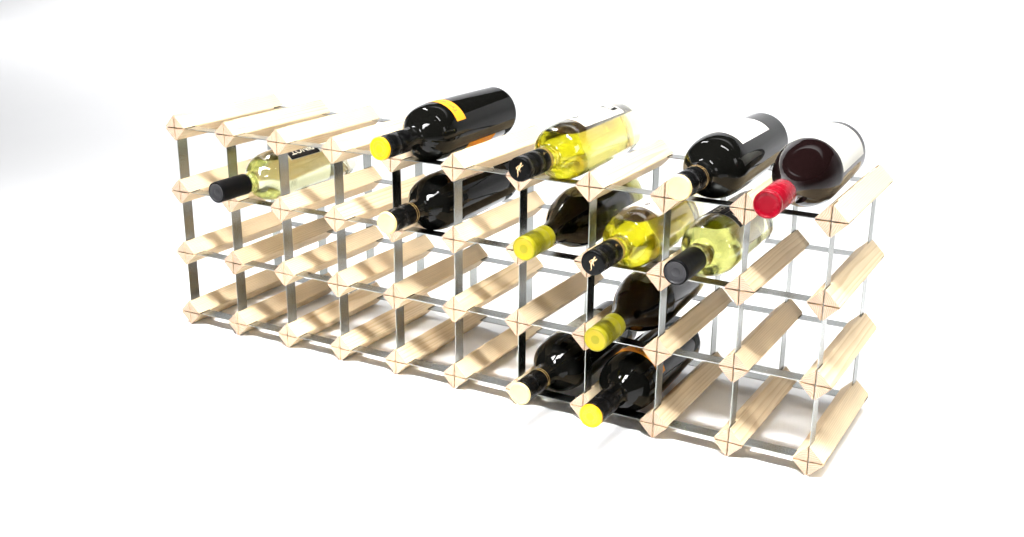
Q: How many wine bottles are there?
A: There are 12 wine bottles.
